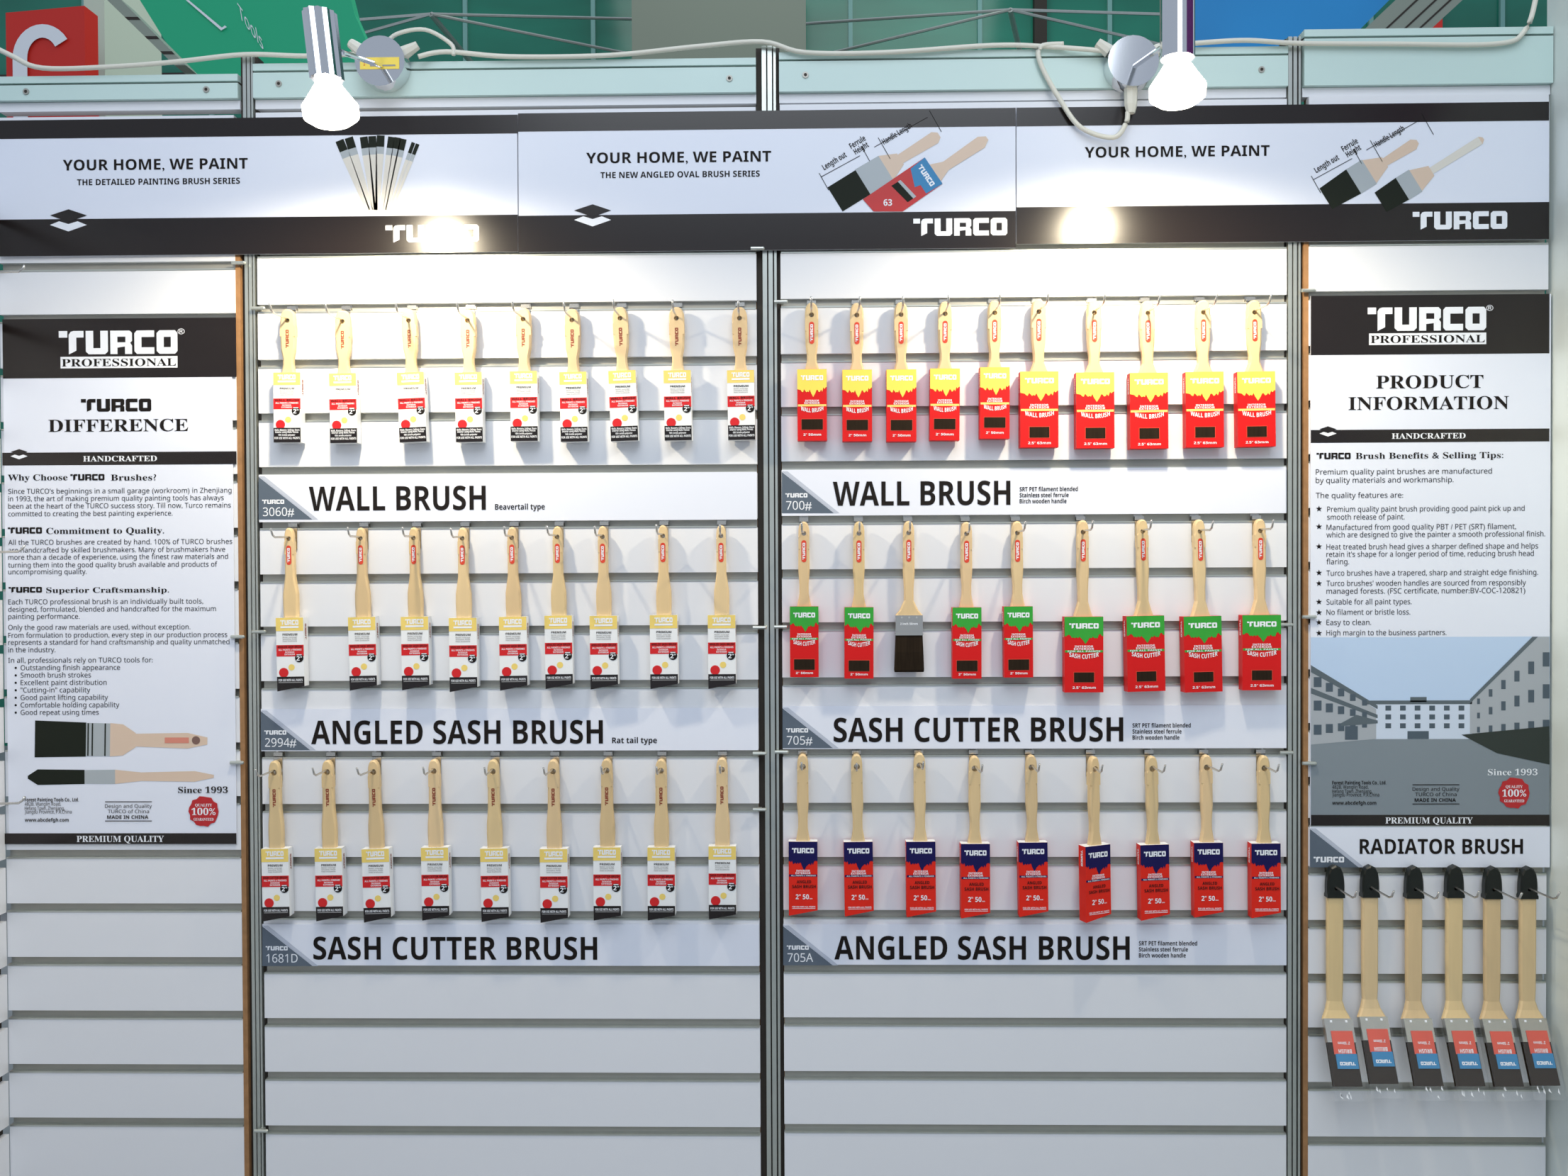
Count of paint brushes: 61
